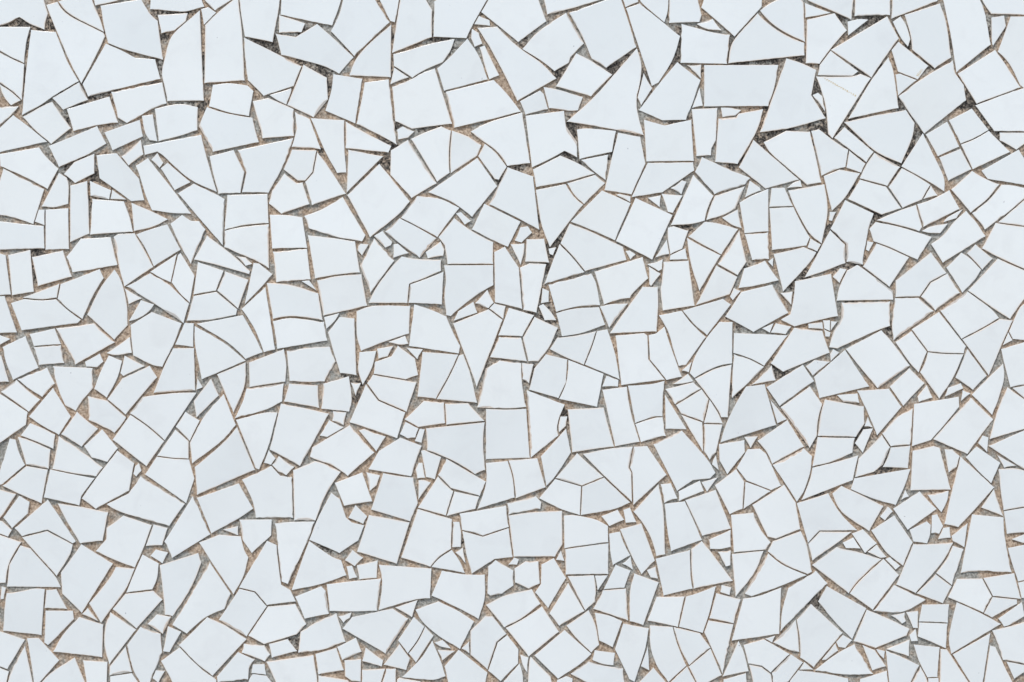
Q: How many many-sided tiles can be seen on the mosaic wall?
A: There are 200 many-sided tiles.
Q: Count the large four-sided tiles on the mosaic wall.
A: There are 197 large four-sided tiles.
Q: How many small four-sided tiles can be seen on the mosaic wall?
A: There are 193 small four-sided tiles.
